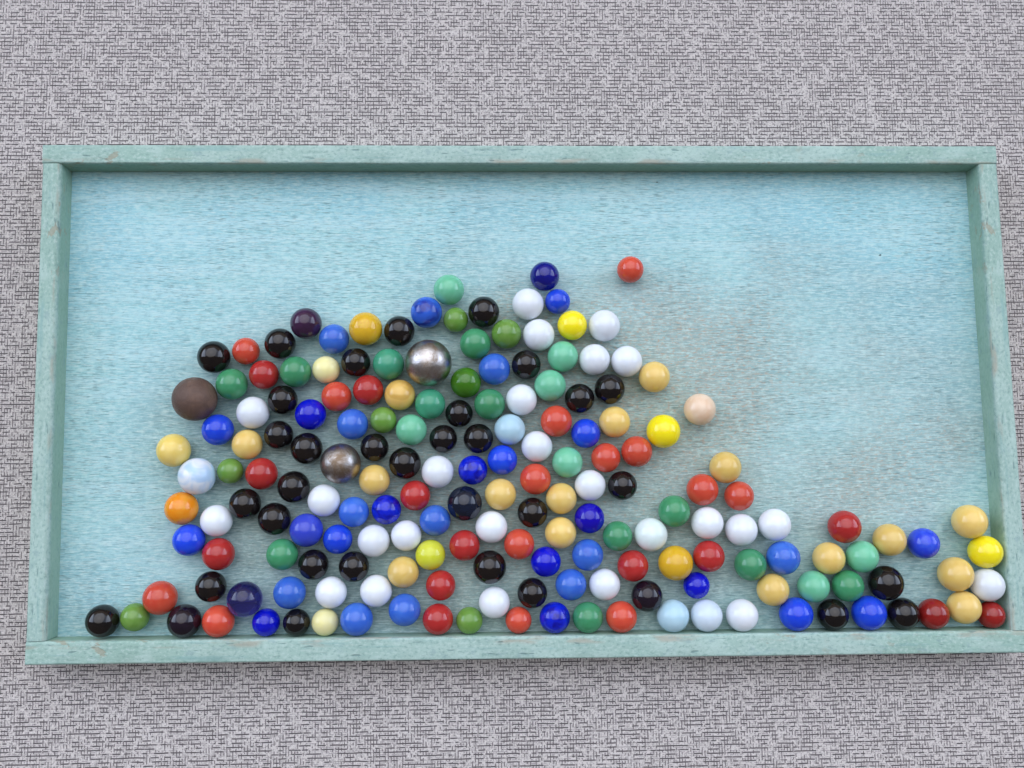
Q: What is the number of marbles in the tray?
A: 179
